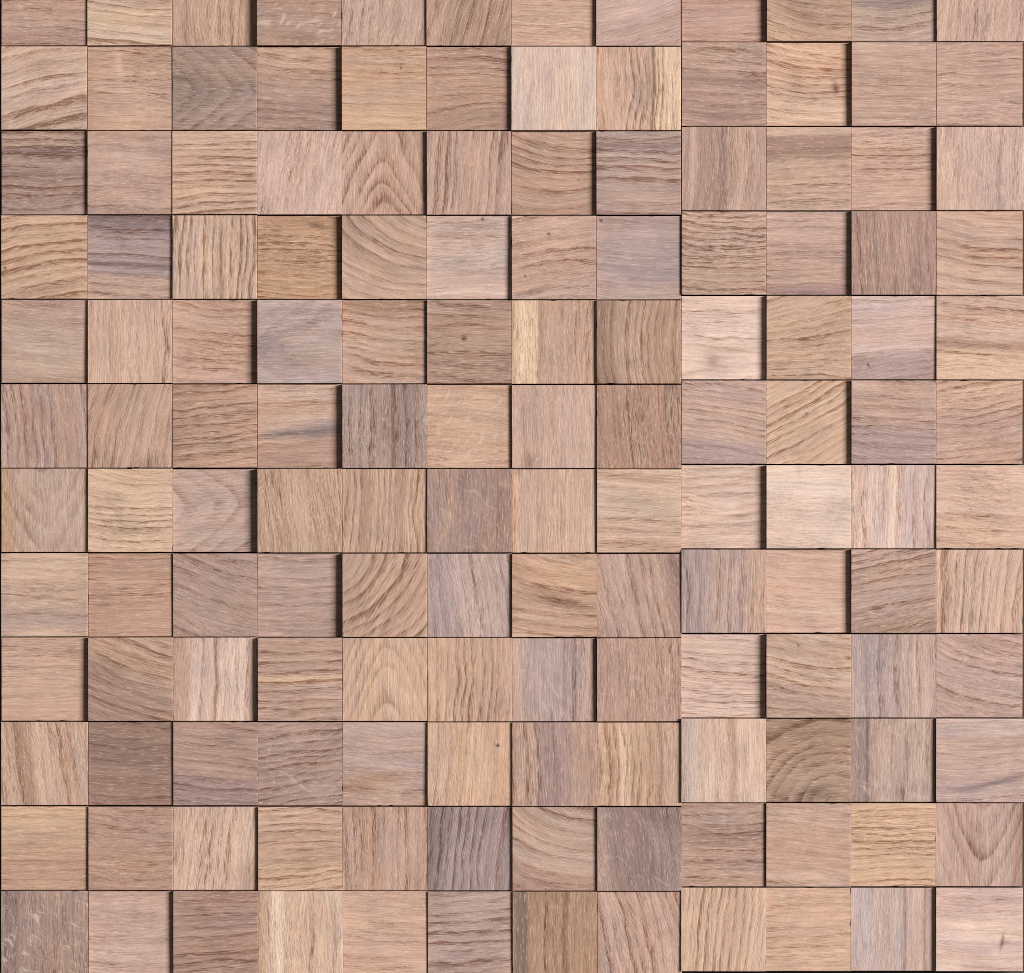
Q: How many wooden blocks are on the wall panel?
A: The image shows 144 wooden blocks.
